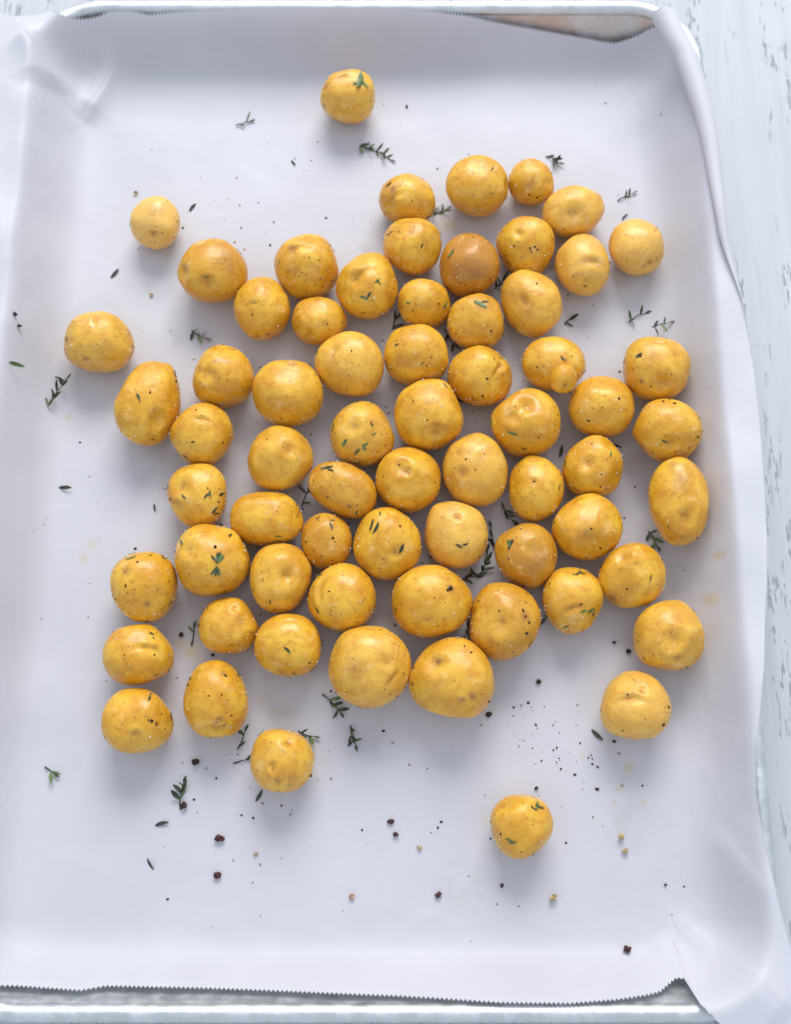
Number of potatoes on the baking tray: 67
